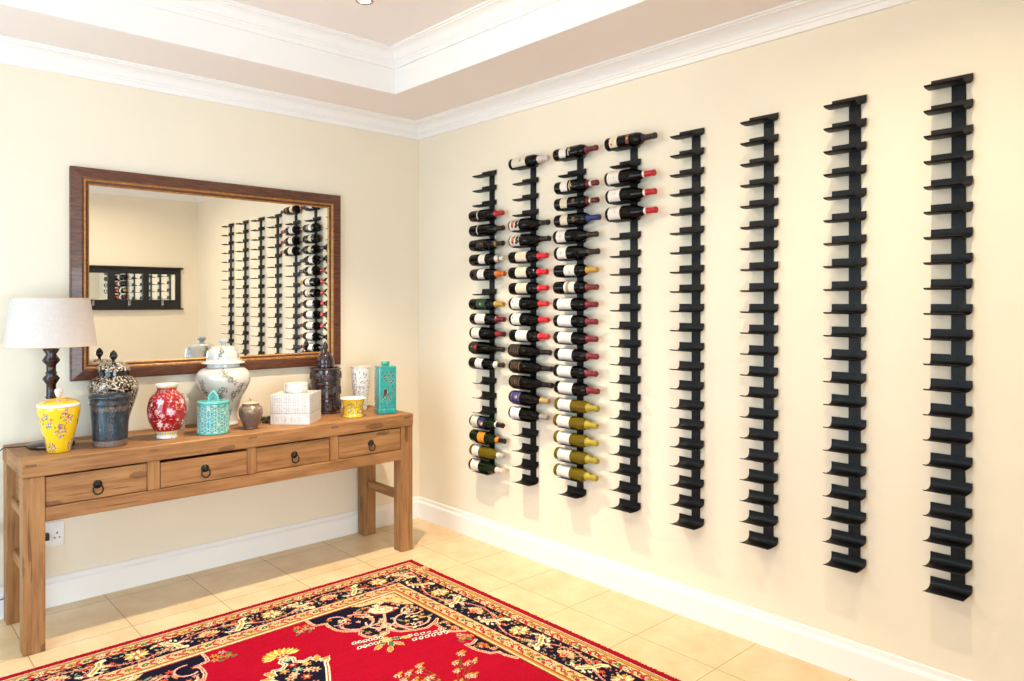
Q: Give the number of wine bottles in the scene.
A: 51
